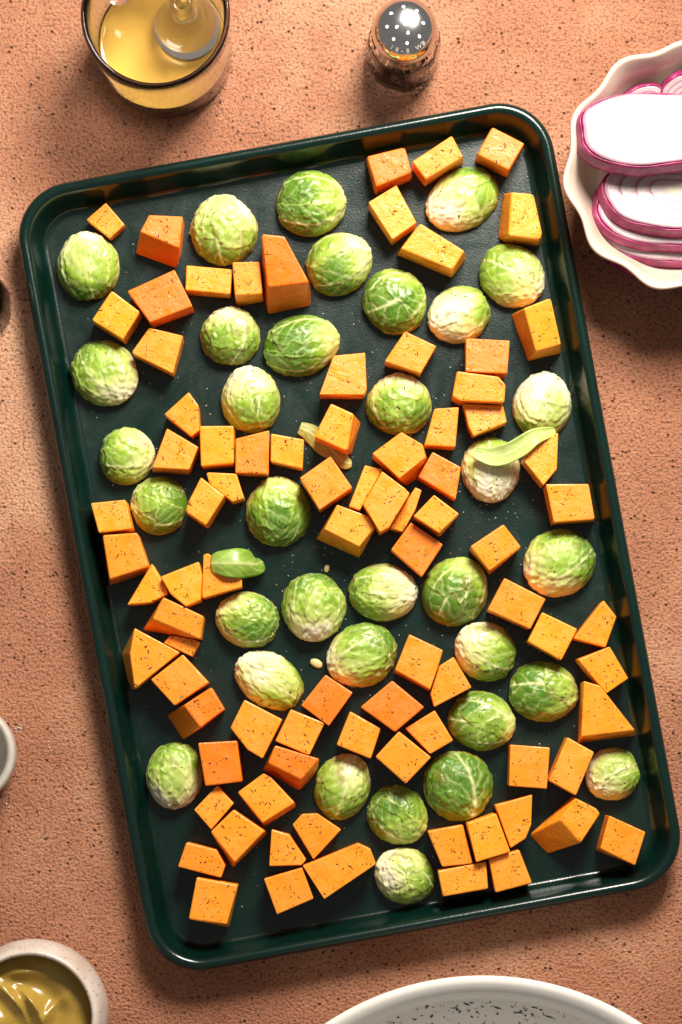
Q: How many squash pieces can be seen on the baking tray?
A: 85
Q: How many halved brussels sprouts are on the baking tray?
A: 34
